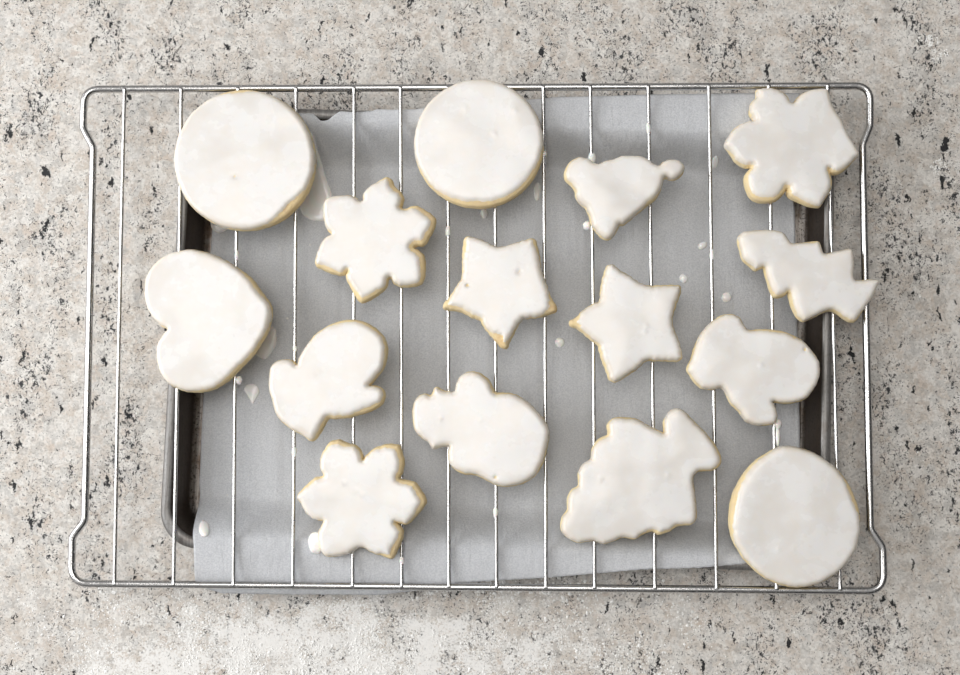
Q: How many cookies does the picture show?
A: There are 15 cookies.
